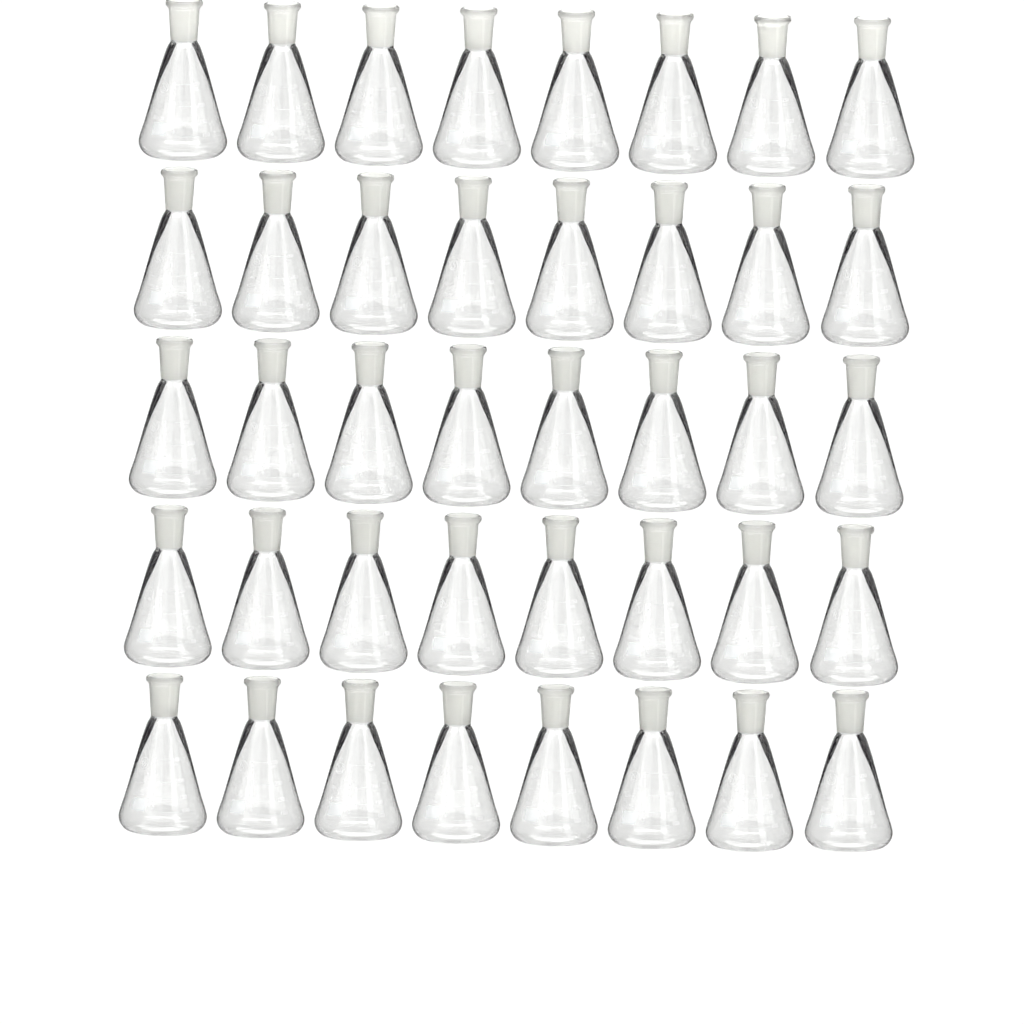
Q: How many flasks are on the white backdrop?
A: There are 40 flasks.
